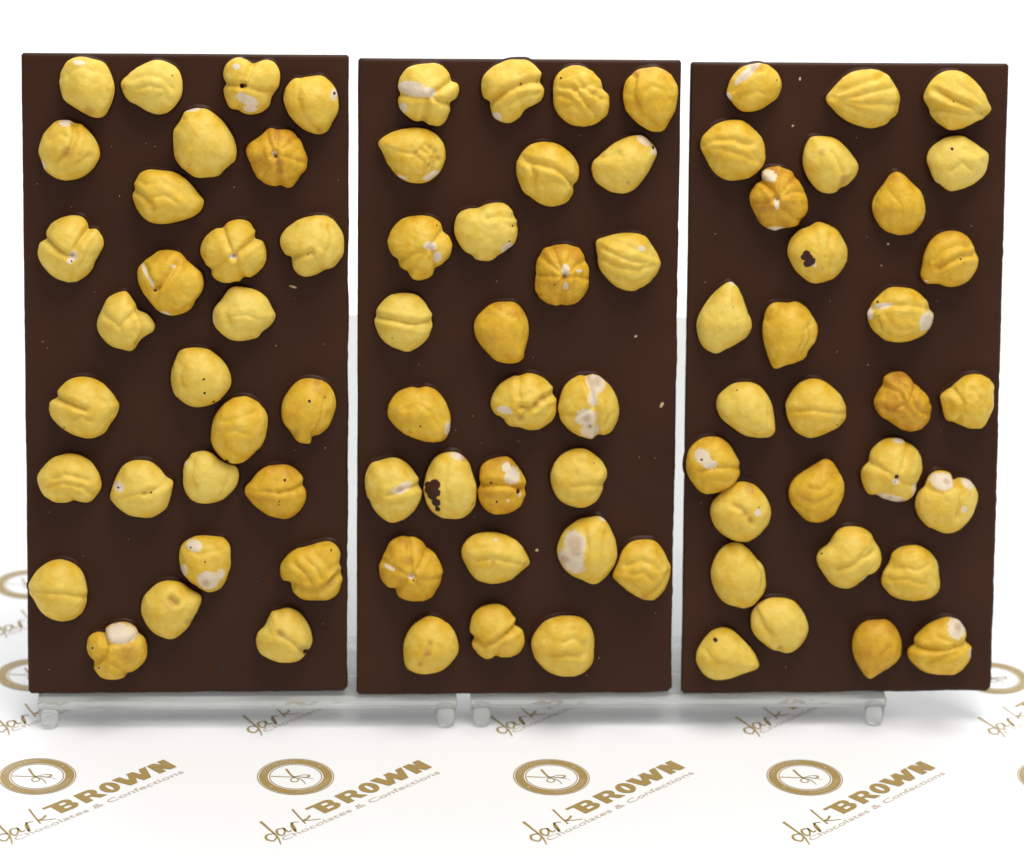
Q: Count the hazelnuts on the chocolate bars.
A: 84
